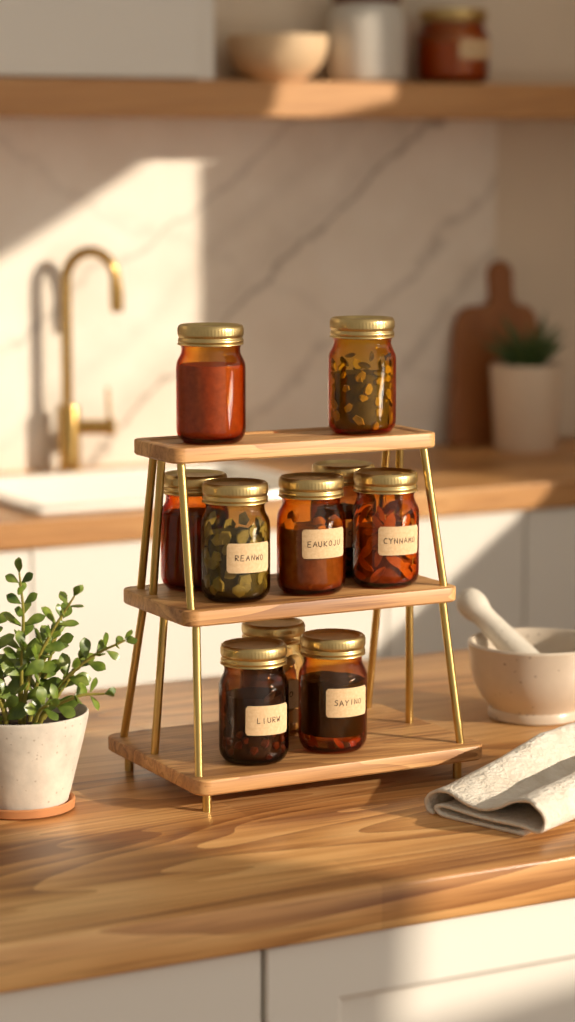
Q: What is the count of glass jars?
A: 11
